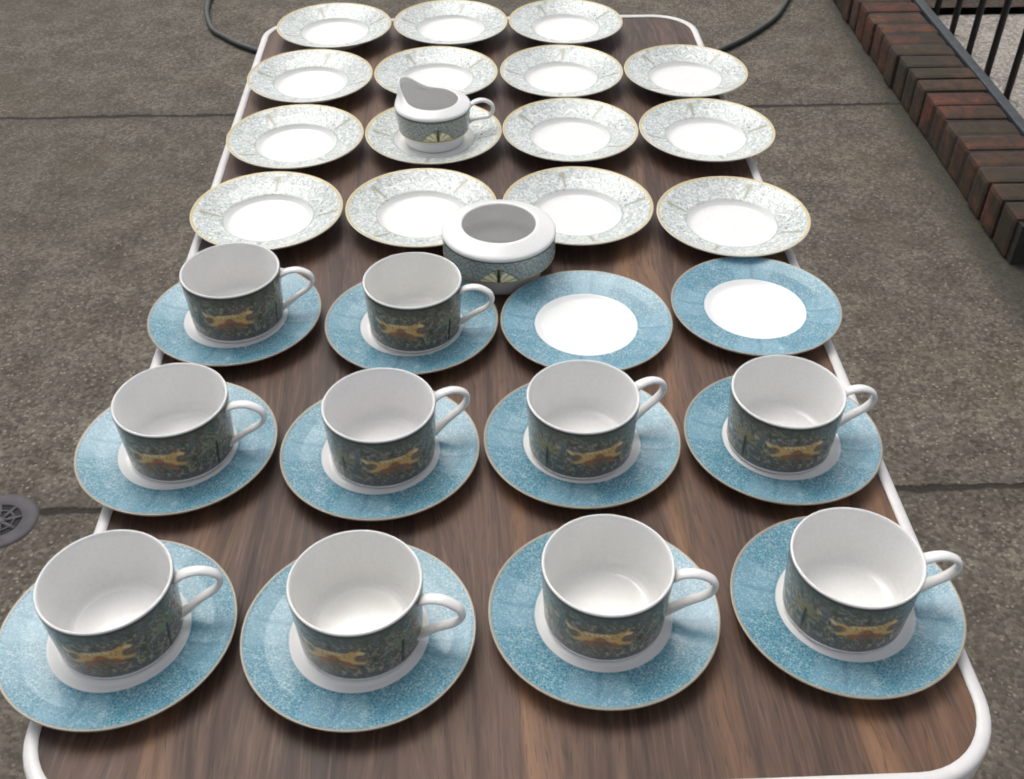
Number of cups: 10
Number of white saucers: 15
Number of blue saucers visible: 12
